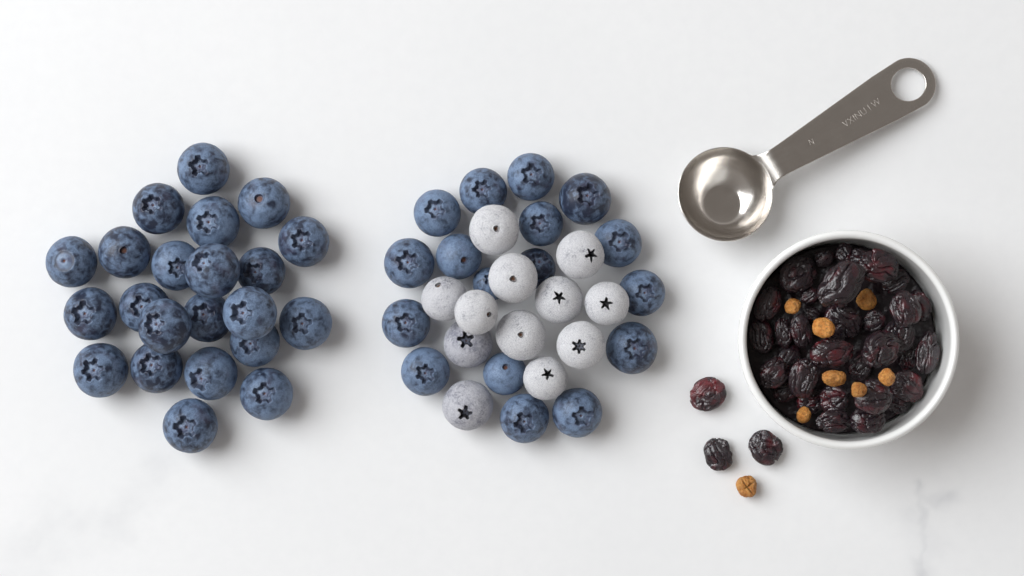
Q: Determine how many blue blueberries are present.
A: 39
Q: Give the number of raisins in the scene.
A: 37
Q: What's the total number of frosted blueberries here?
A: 12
